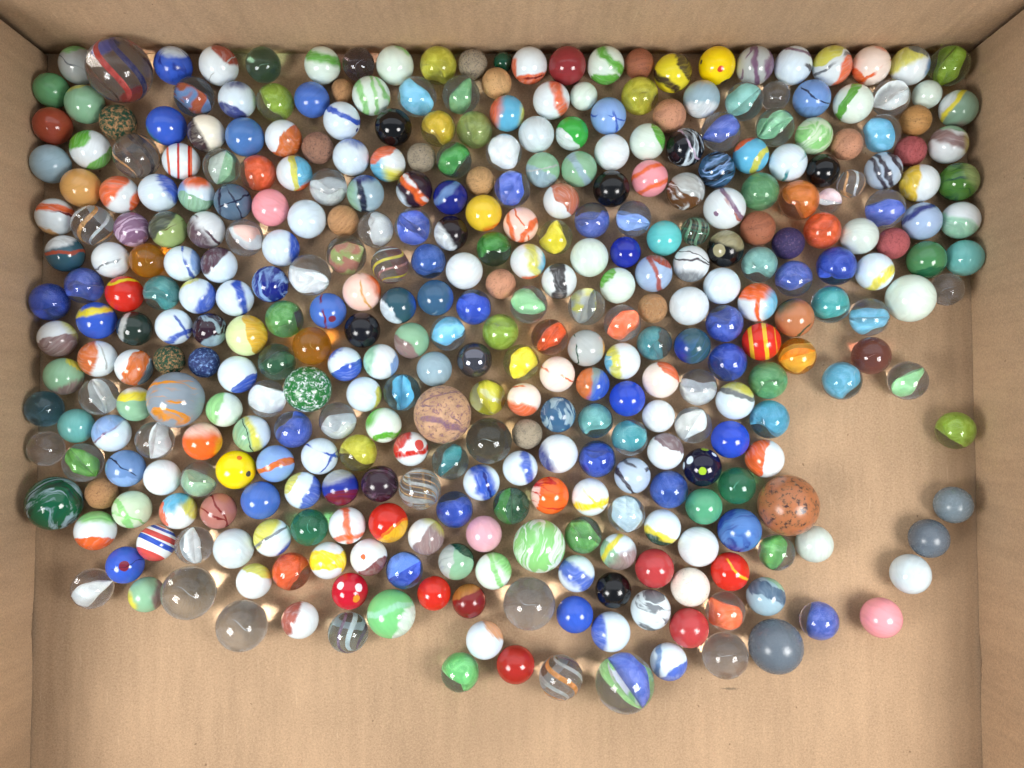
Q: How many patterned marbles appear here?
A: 171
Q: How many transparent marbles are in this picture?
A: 117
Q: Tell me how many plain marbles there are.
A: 75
